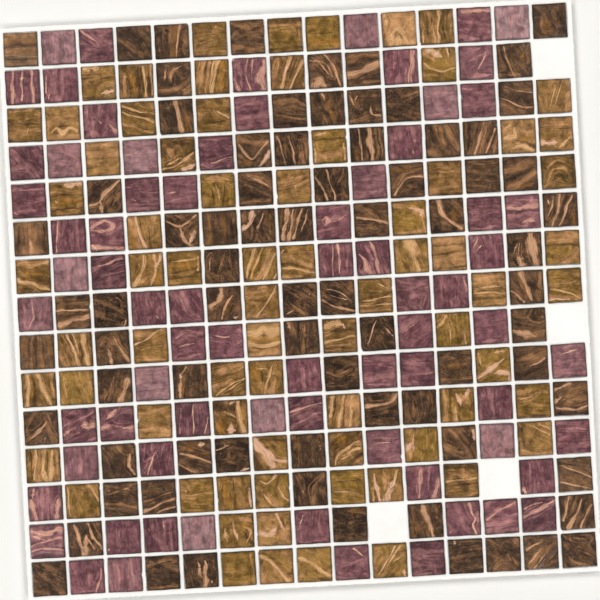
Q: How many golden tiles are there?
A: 72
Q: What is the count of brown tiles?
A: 76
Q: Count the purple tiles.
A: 73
